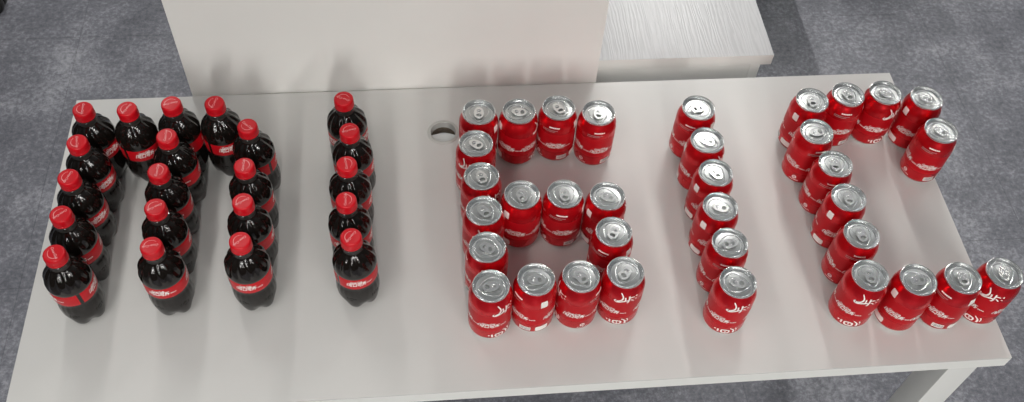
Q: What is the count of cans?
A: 35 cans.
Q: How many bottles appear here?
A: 21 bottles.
